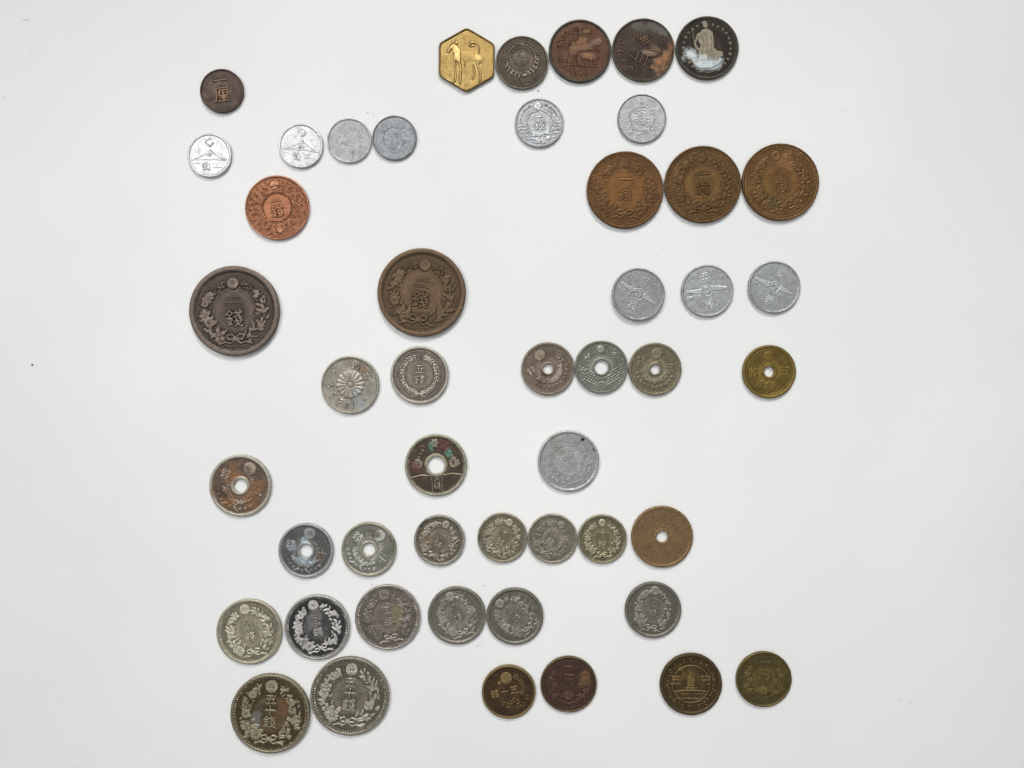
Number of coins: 49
